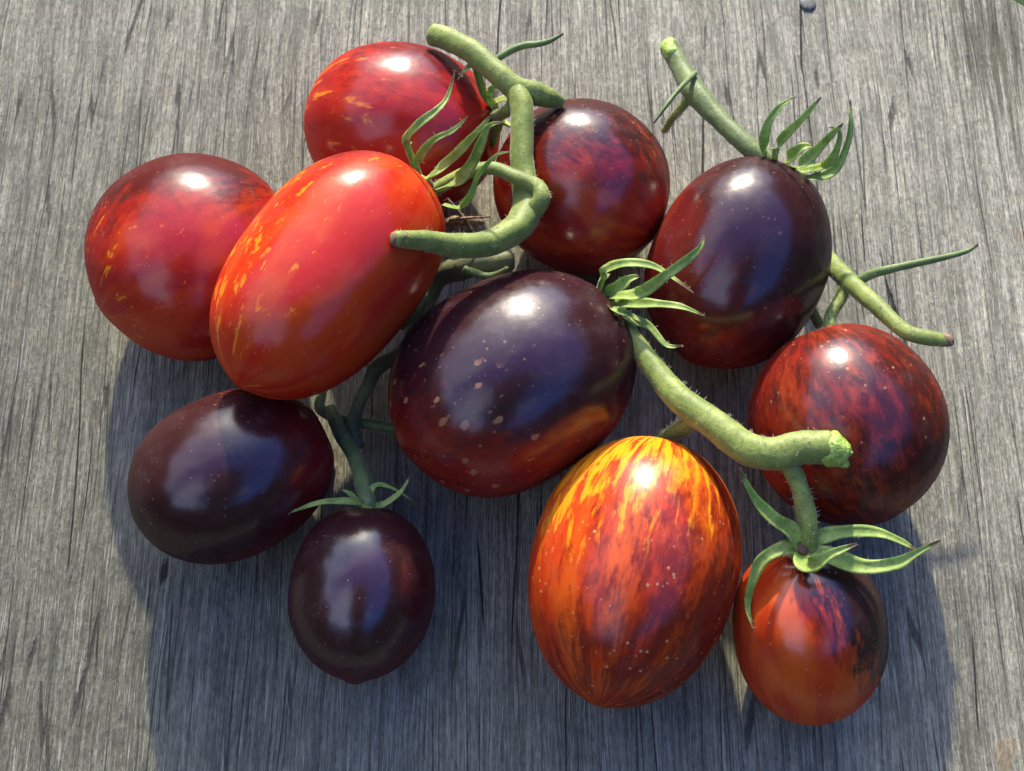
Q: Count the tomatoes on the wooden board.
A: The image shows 11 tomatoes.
